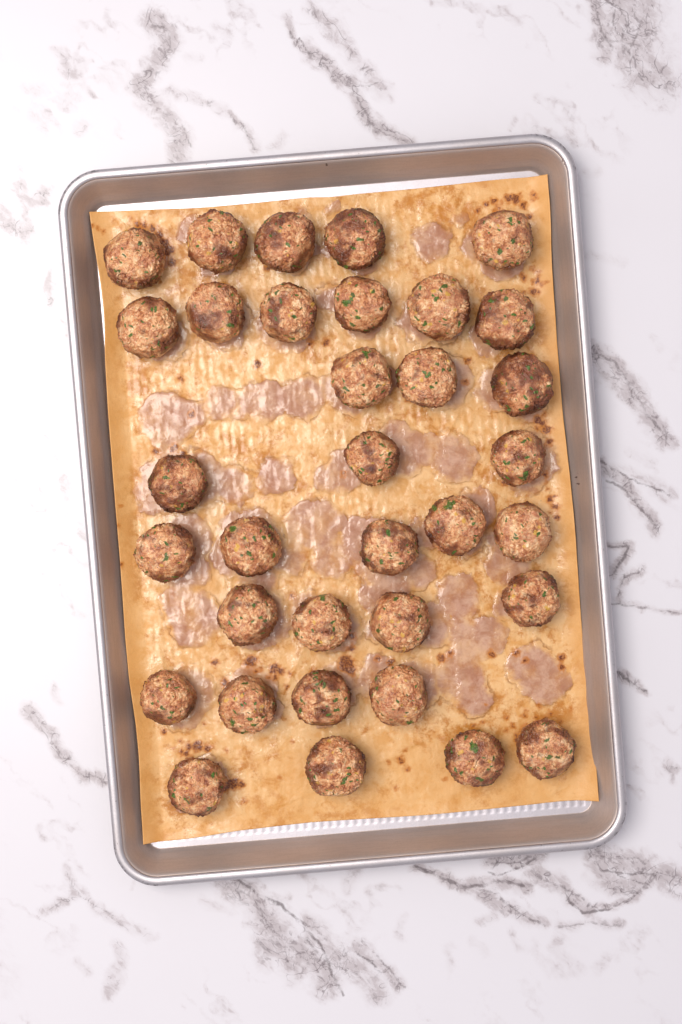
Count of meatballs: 34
